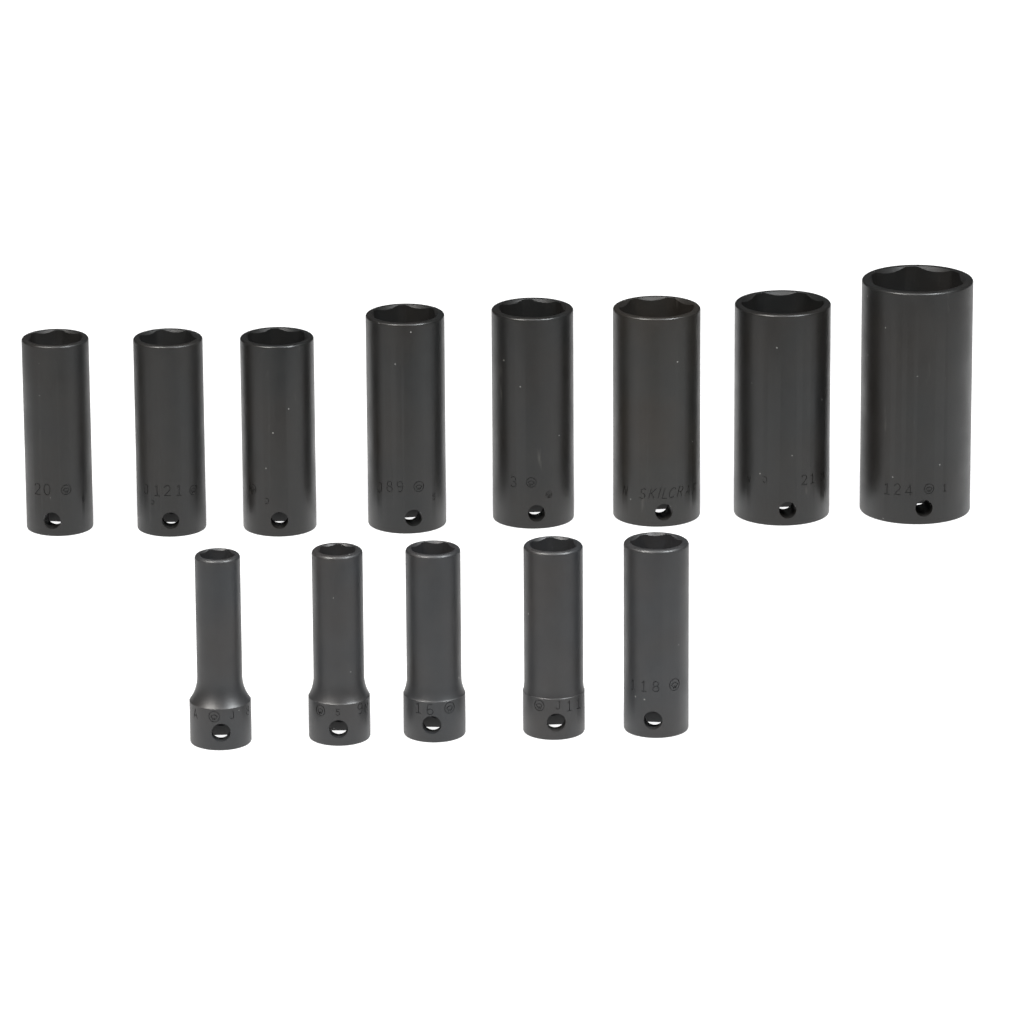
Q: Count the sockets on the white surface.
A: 13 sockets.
